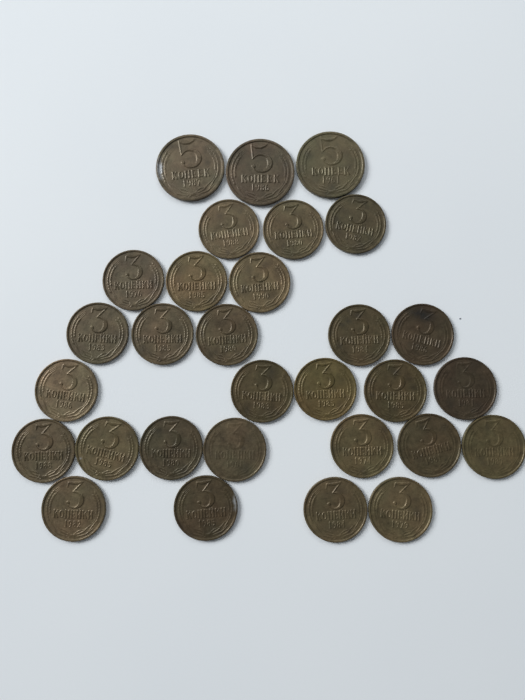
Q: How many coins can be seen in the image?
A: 30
